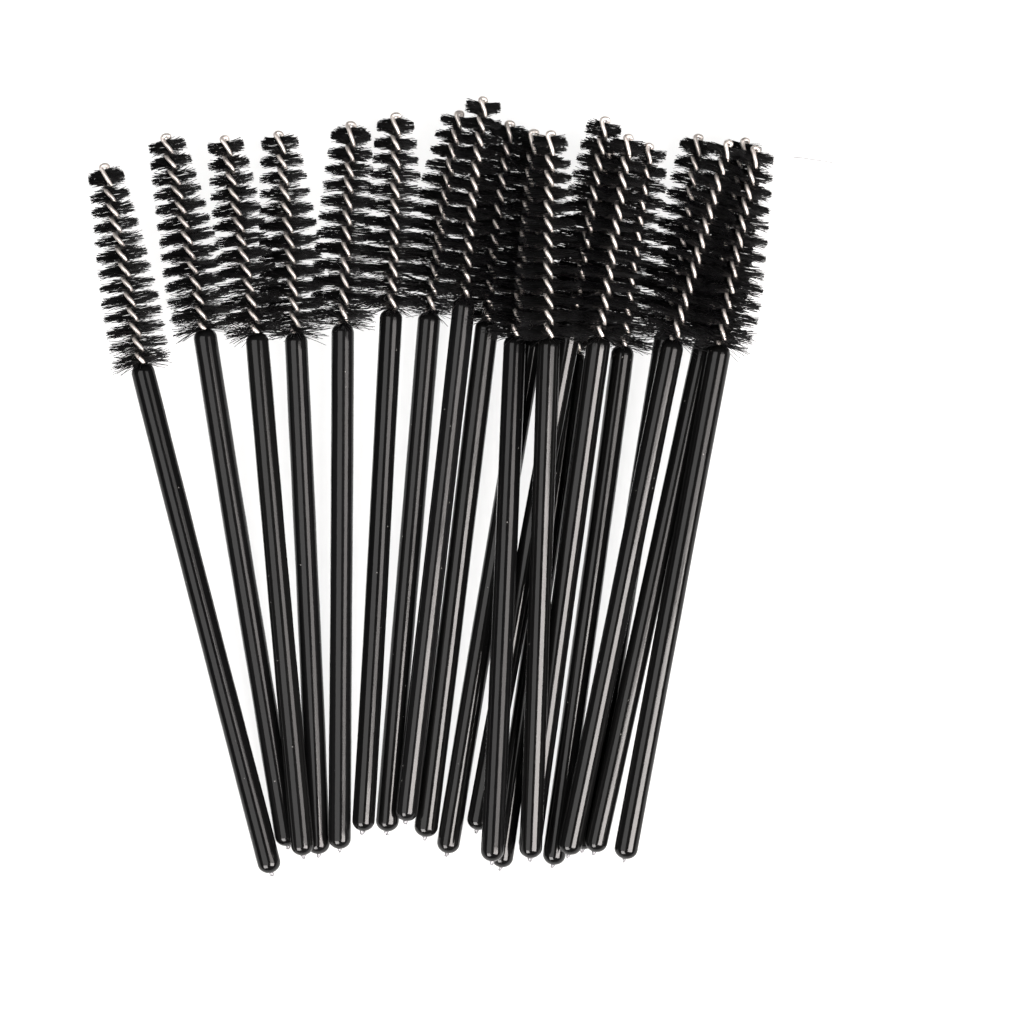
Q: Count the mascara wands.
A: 20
